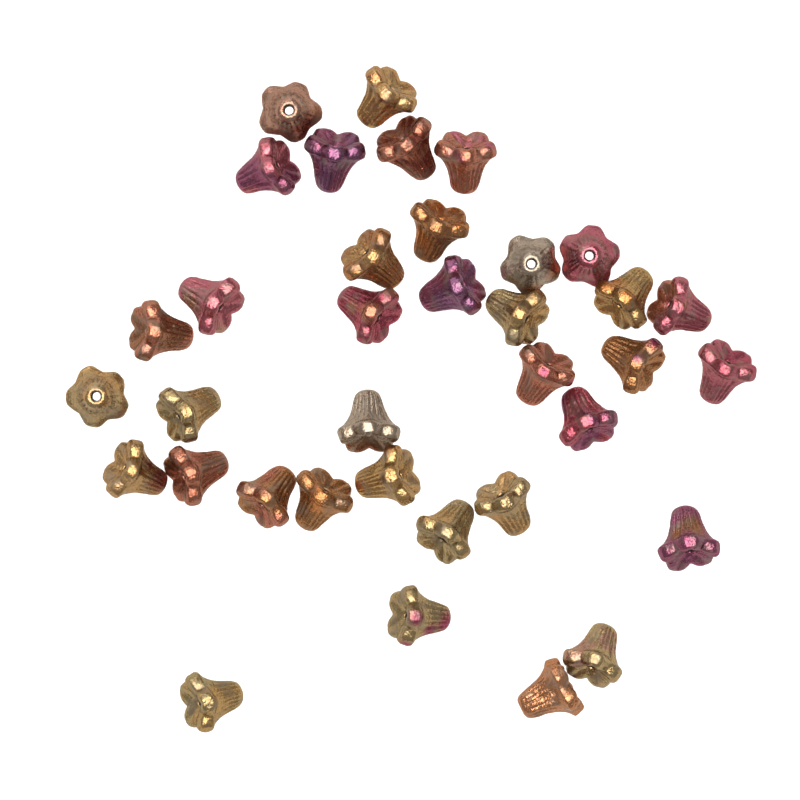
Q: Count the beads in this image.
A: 36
